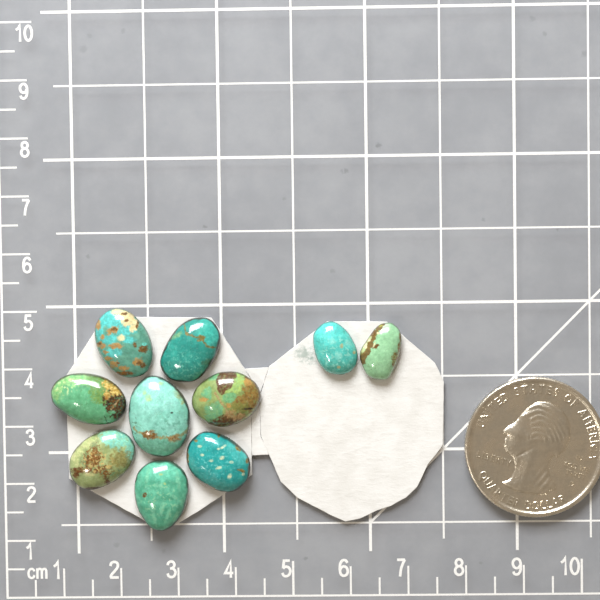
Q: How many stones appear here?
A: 10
